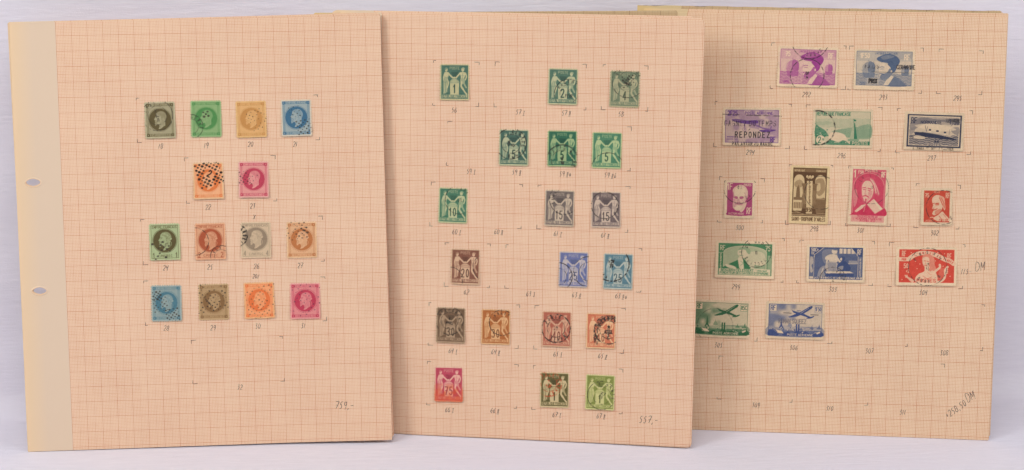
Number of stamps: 47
